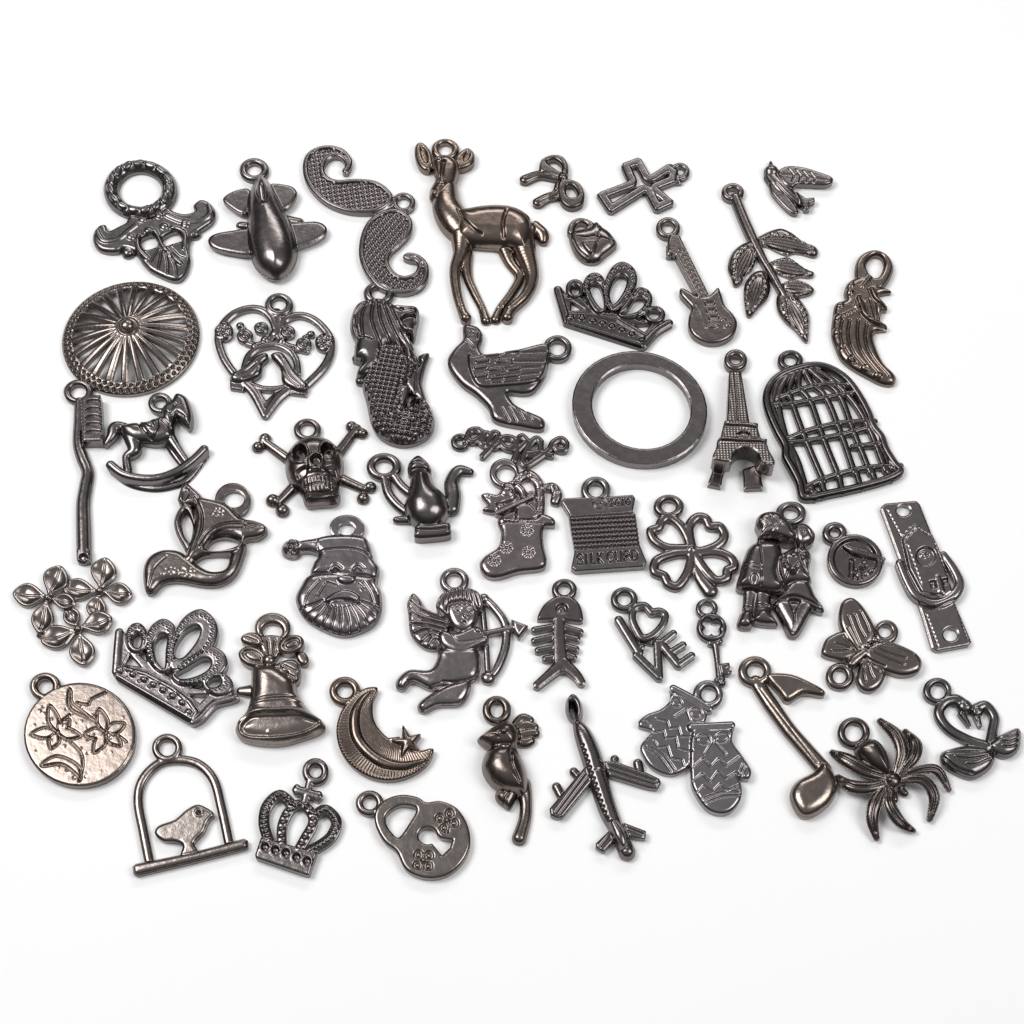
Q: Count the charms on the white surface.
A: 51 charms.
